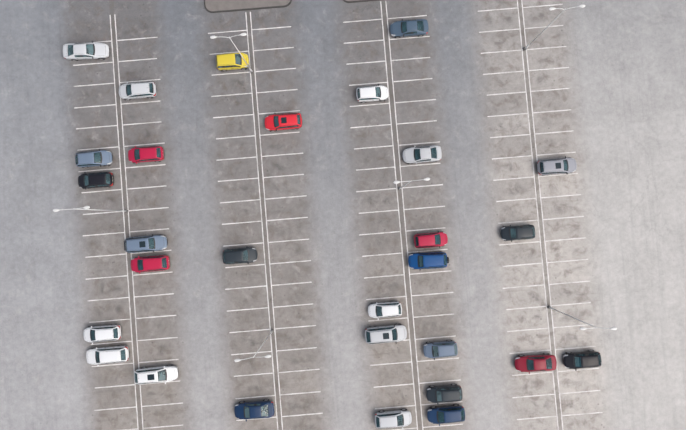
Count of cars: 29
